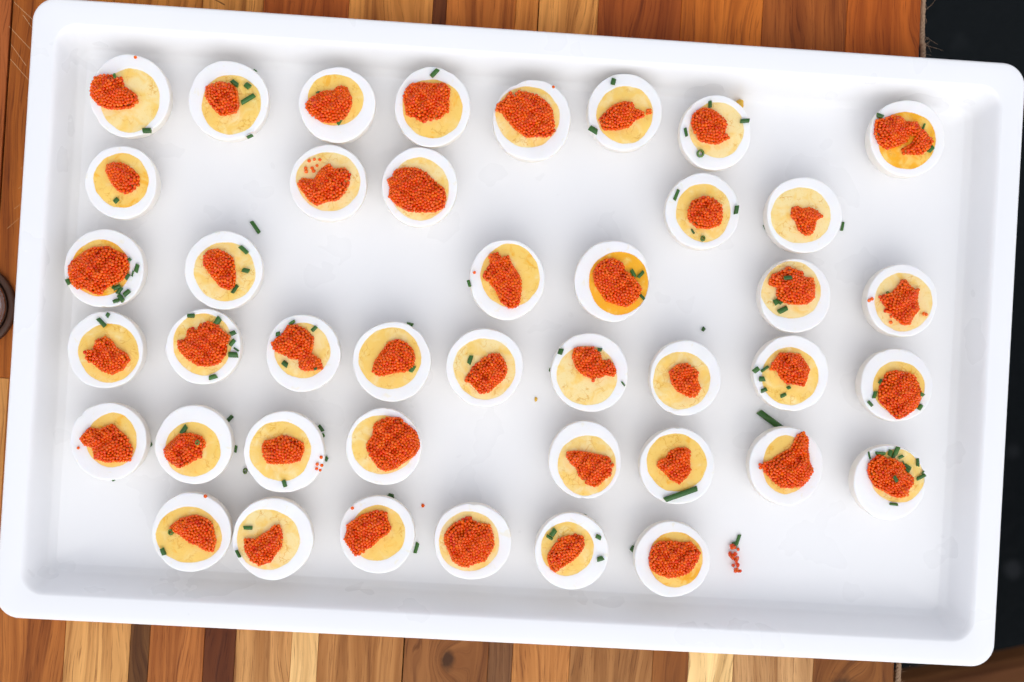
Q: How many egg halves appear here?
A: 42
